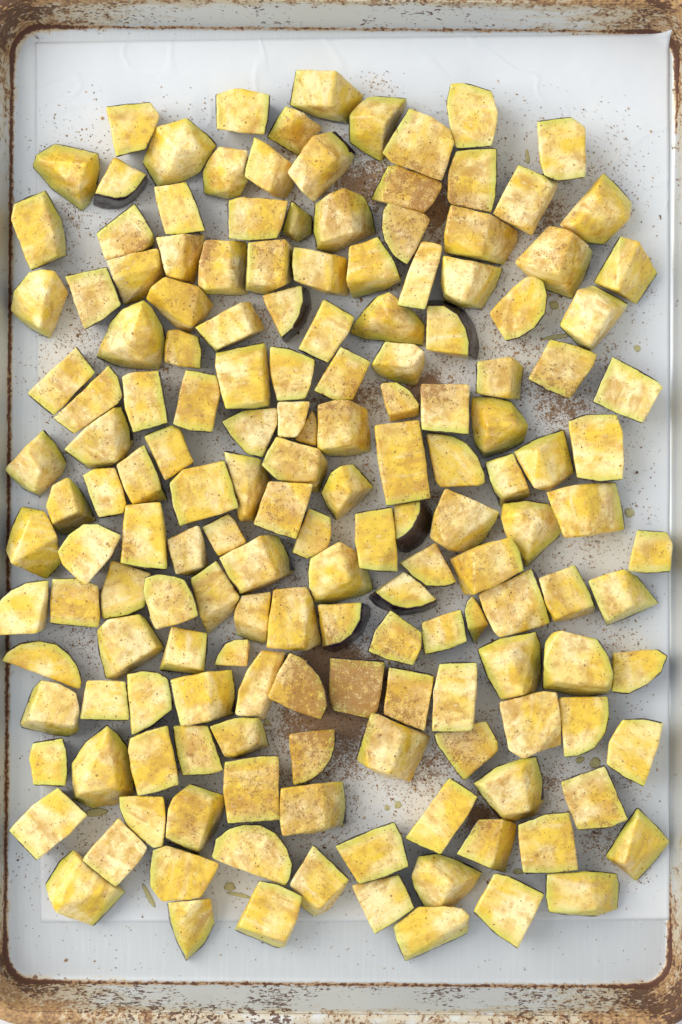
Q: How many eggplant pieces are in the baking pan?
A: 164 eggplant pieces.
